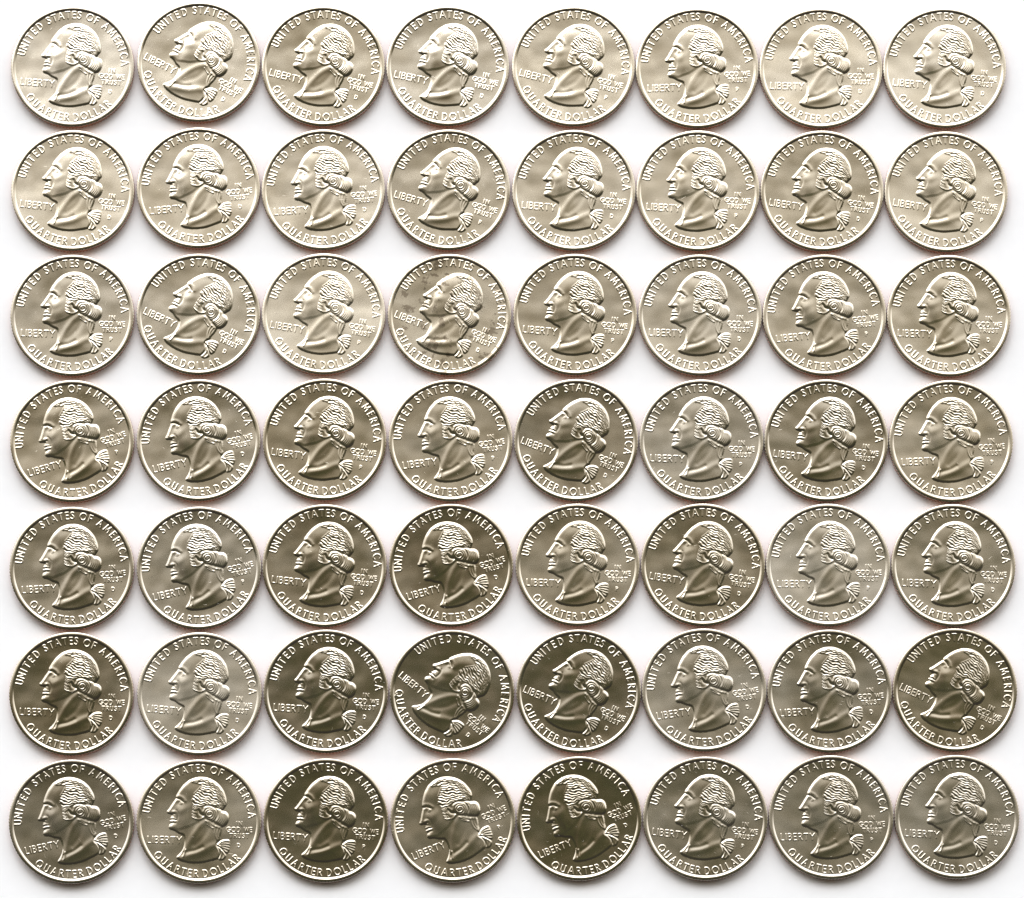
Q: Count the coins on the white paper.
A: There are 56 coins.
